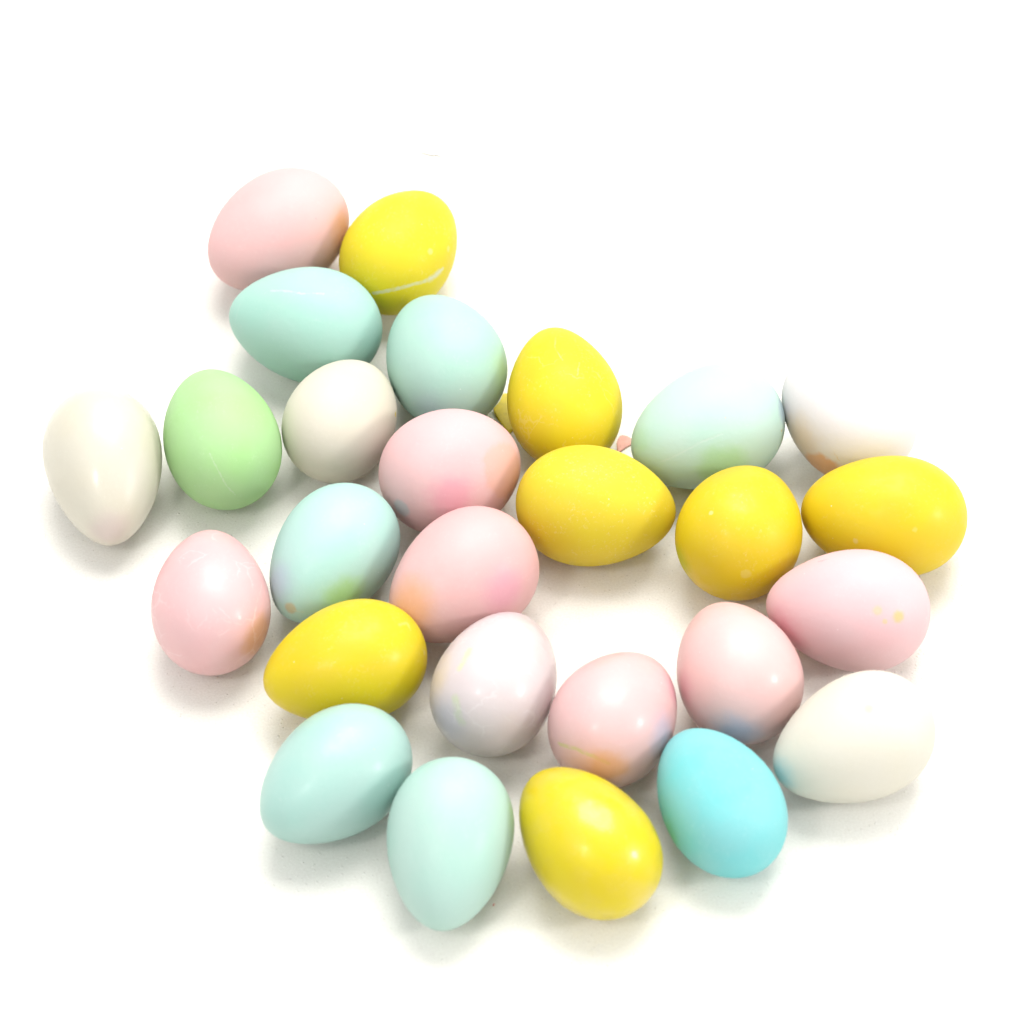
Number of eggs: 27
